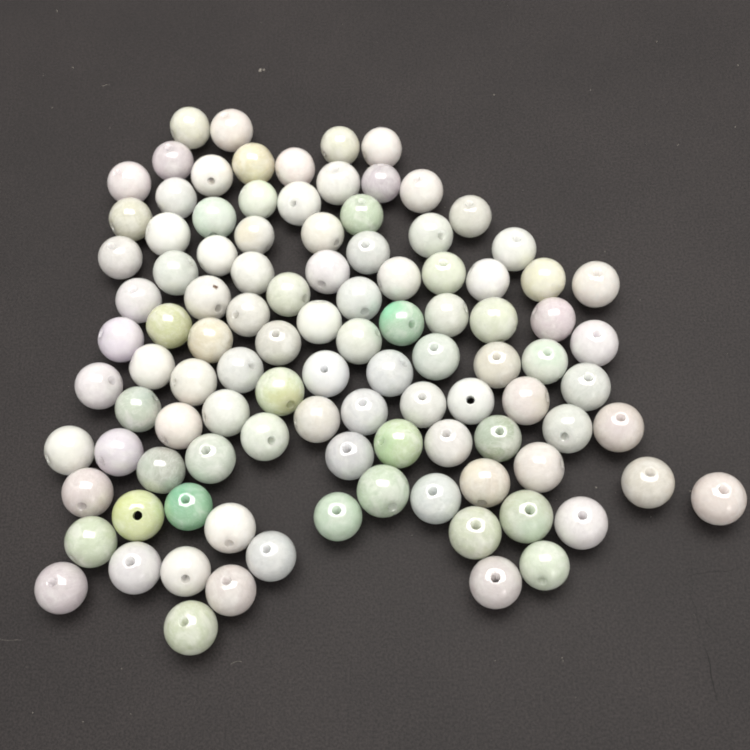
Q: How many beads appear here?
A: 104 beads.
